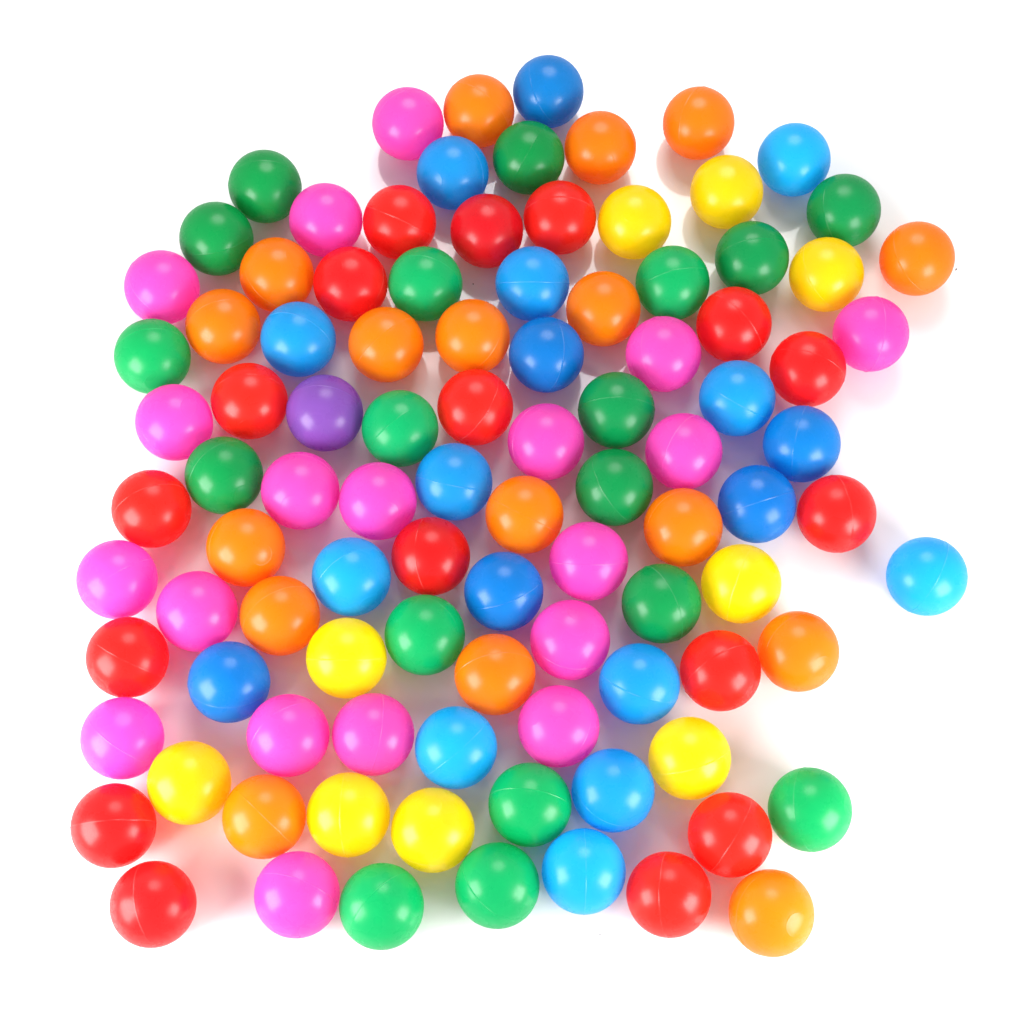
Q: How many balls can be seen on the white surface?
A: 99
